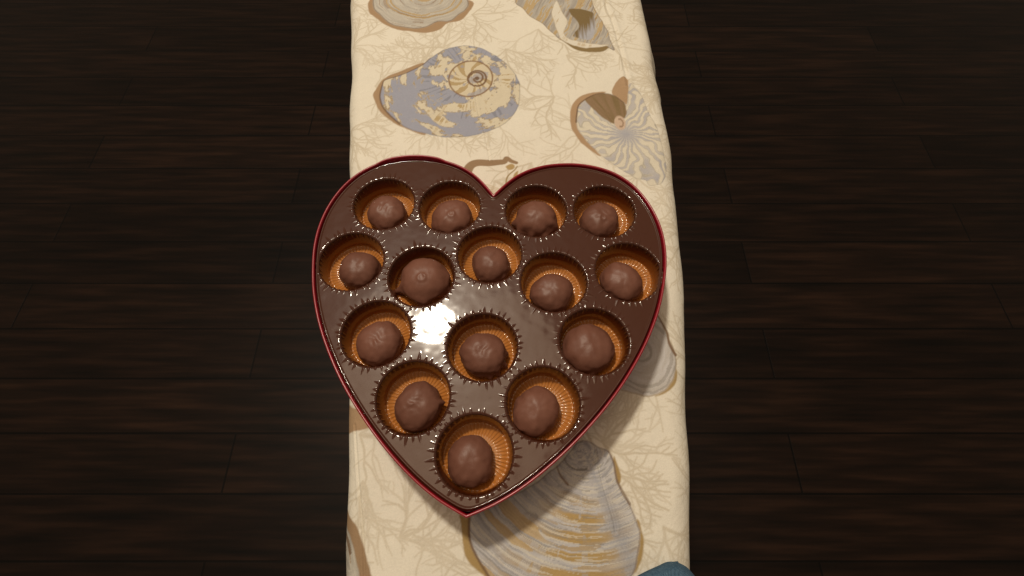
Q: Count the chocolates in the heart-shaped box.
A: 15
